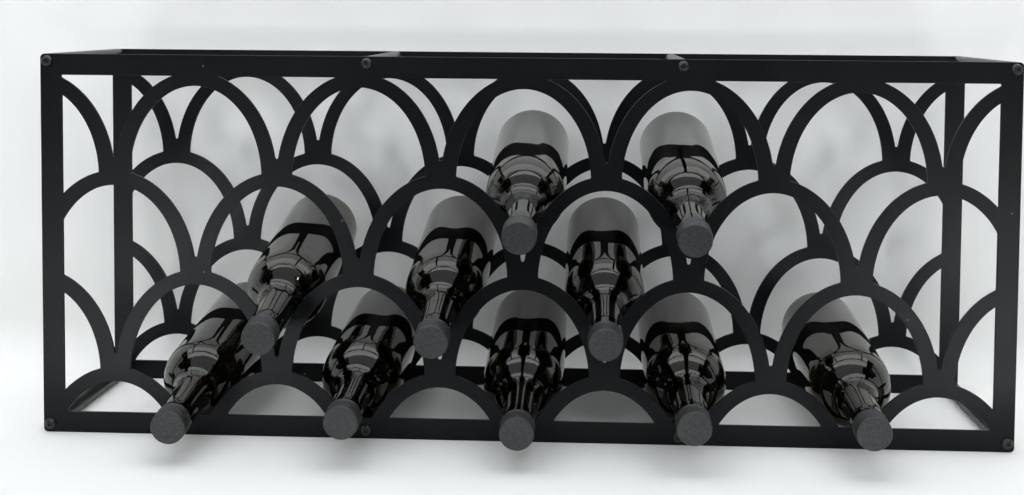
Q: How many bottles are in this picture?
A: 10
